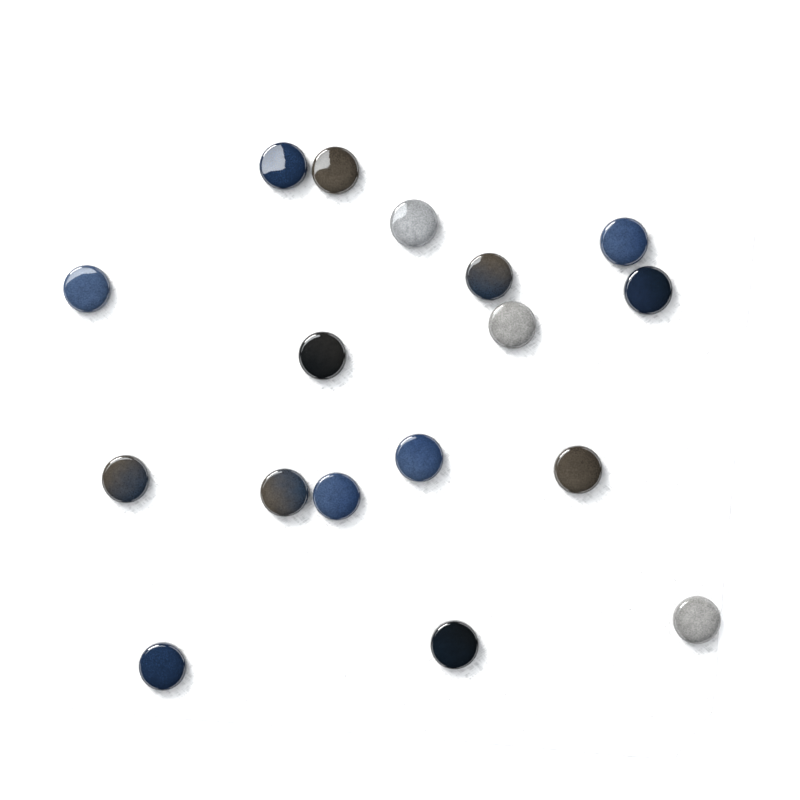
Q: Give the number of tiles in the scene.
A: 17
